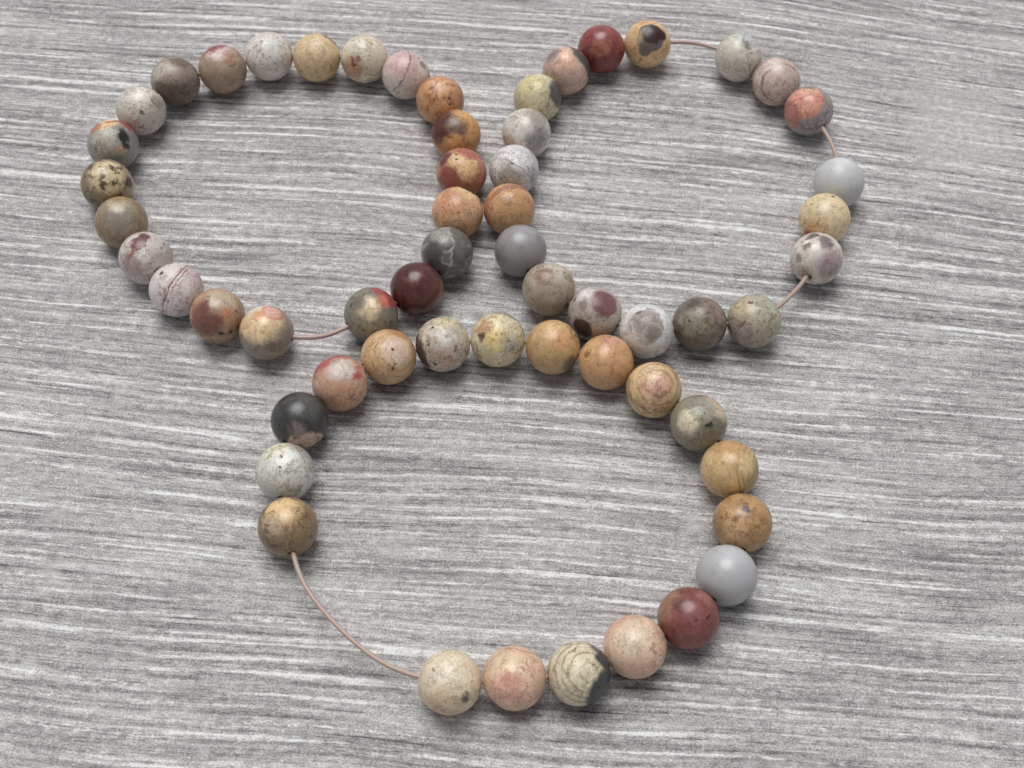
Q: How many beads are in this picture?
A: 59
